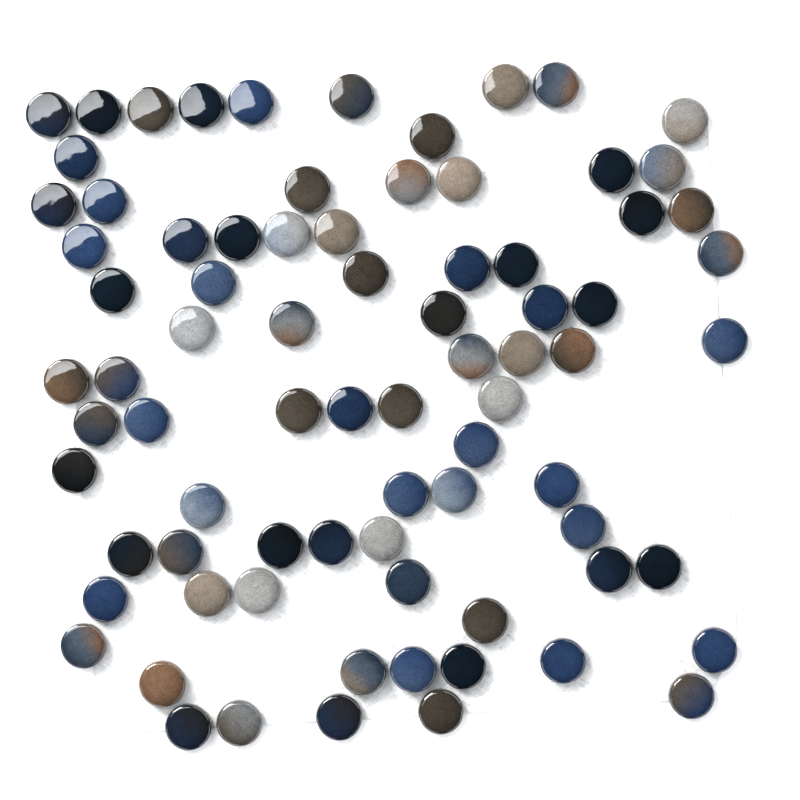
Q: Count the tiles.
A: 79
